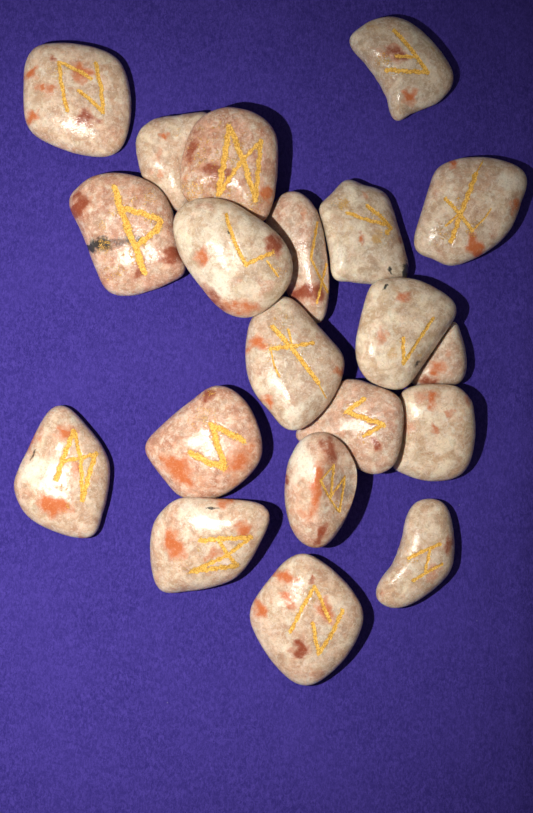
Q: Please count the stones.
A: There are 20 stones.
